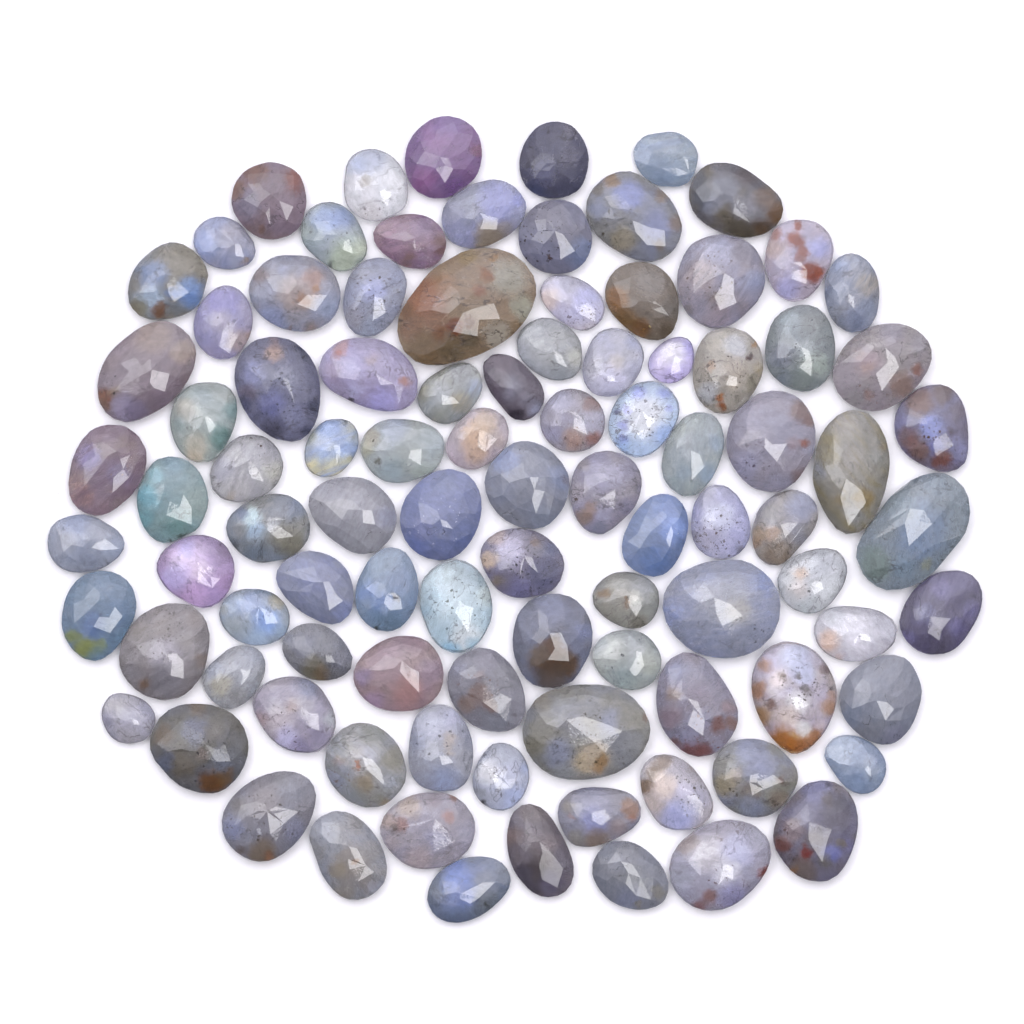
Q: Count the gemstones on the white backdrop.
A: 97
